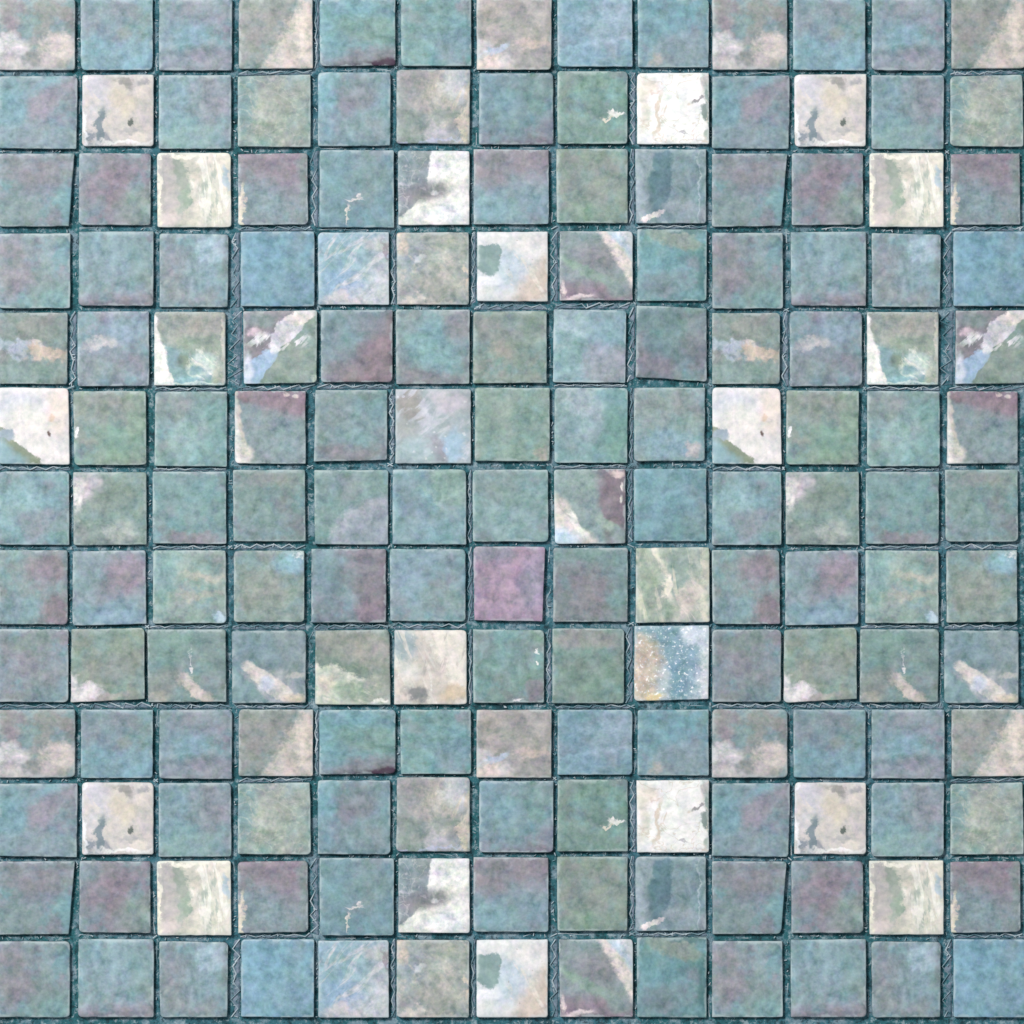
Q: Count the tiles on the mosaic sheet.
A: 169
